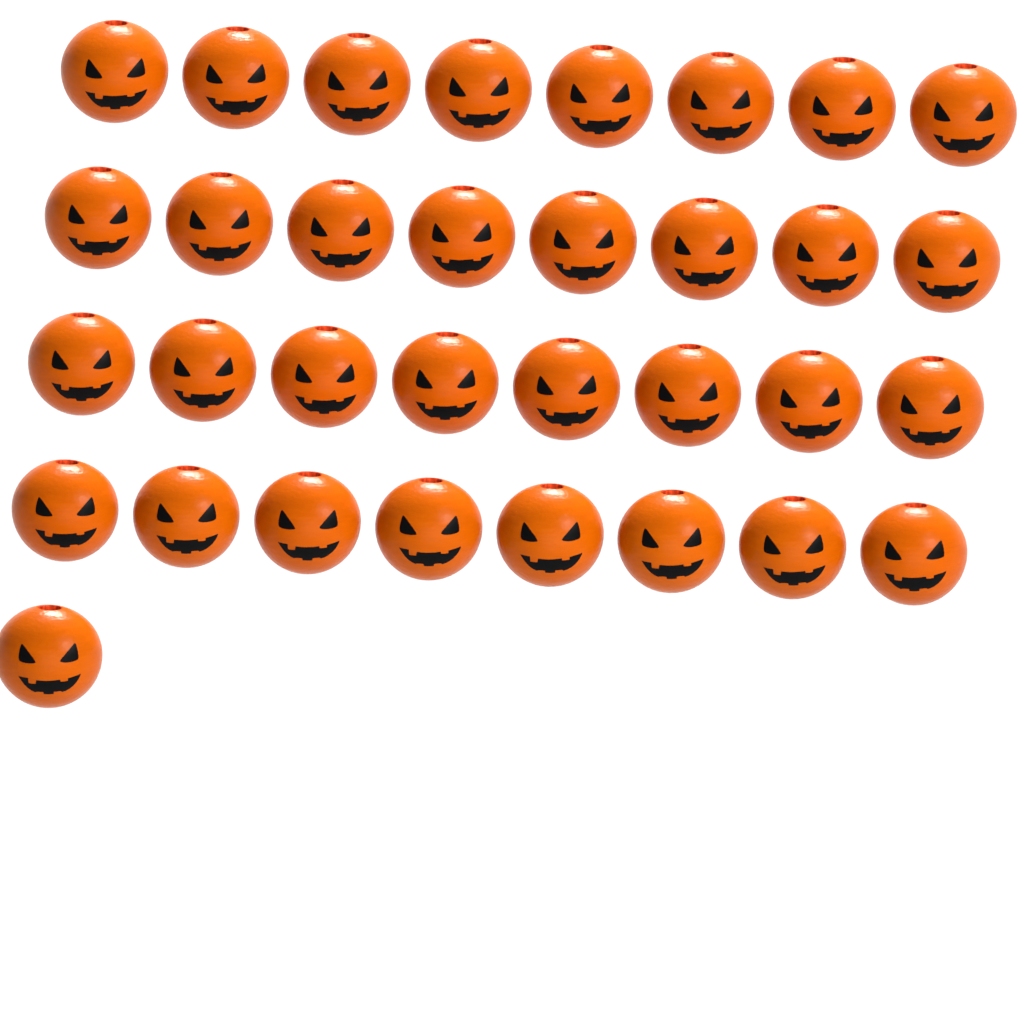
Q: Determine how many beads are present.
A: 33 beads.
